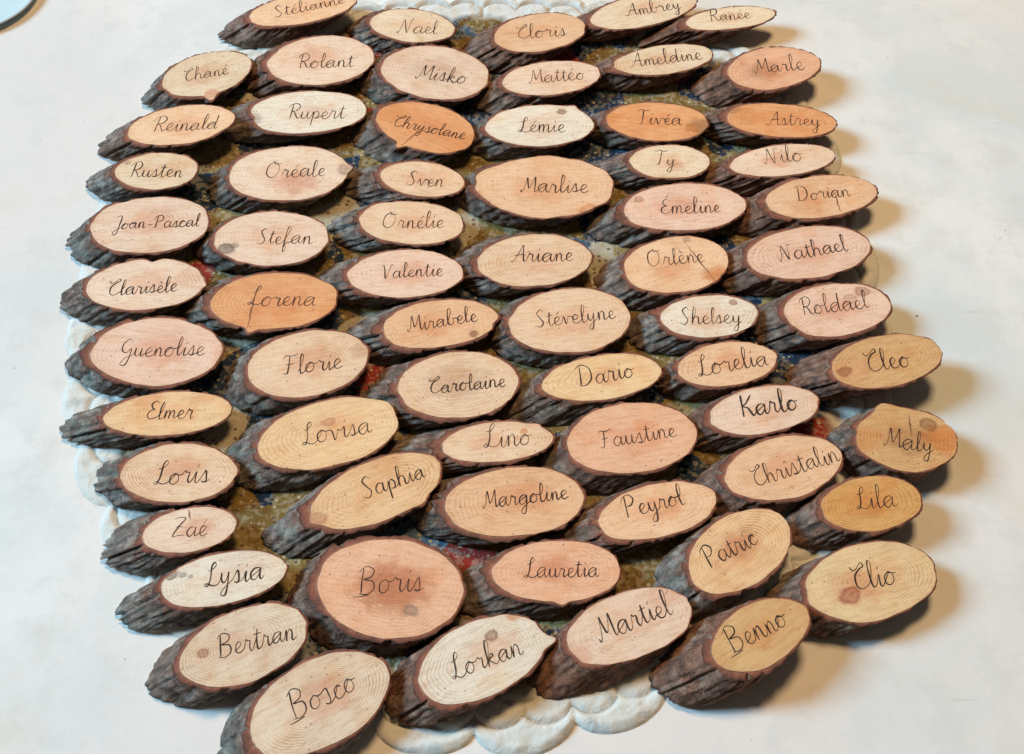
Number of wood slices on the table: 67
